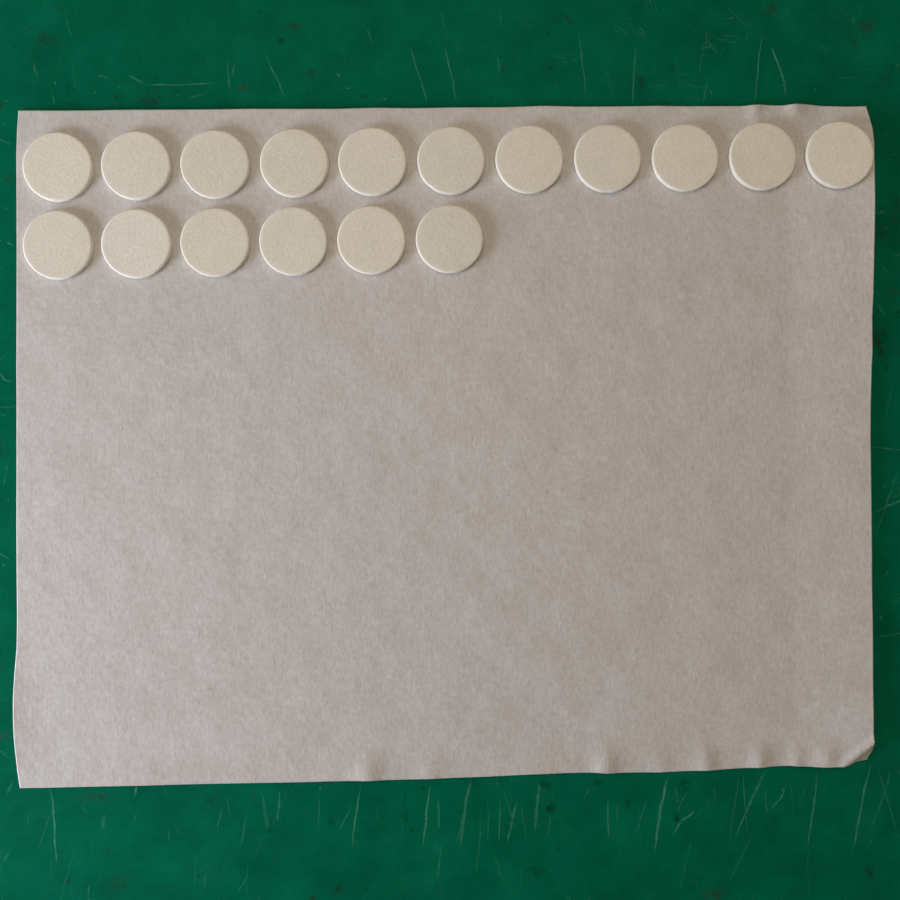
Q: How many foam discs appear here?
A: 17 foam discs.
